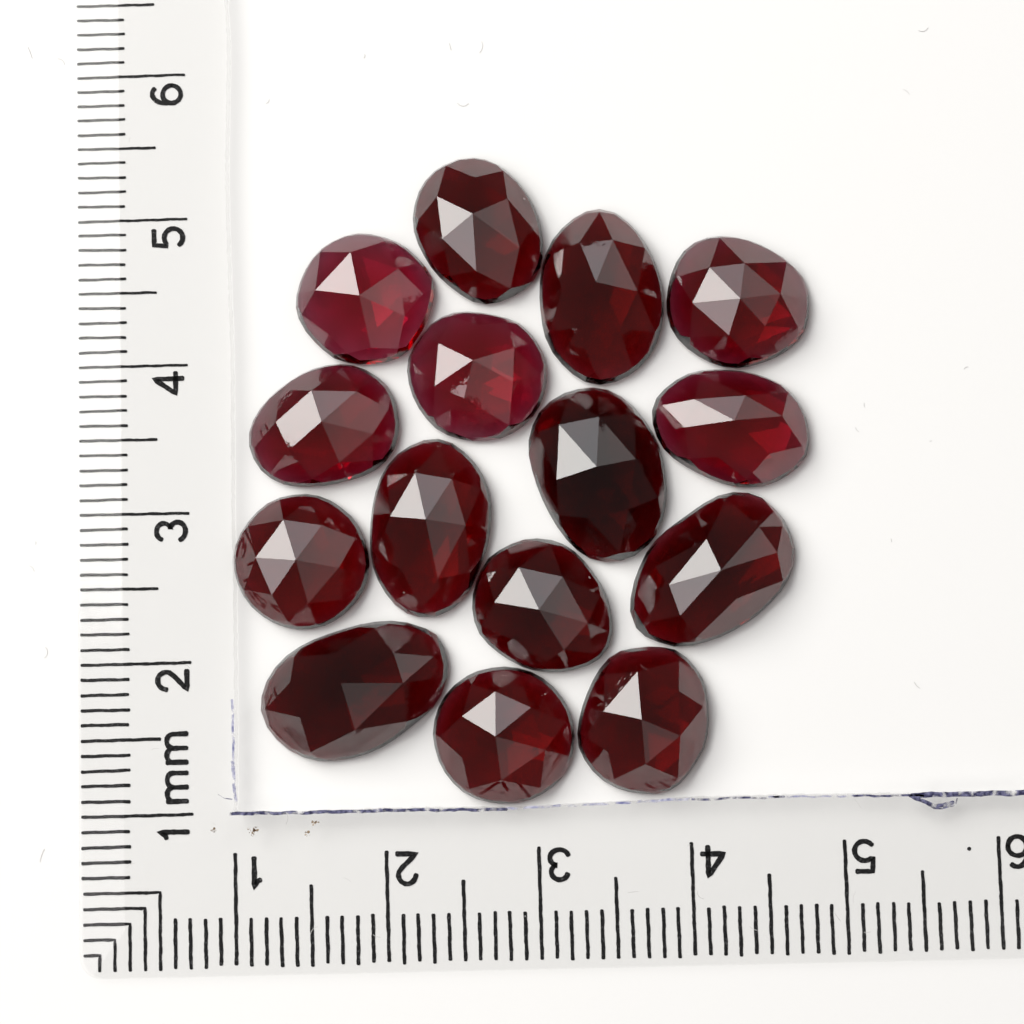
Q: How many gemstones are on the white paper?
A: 15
